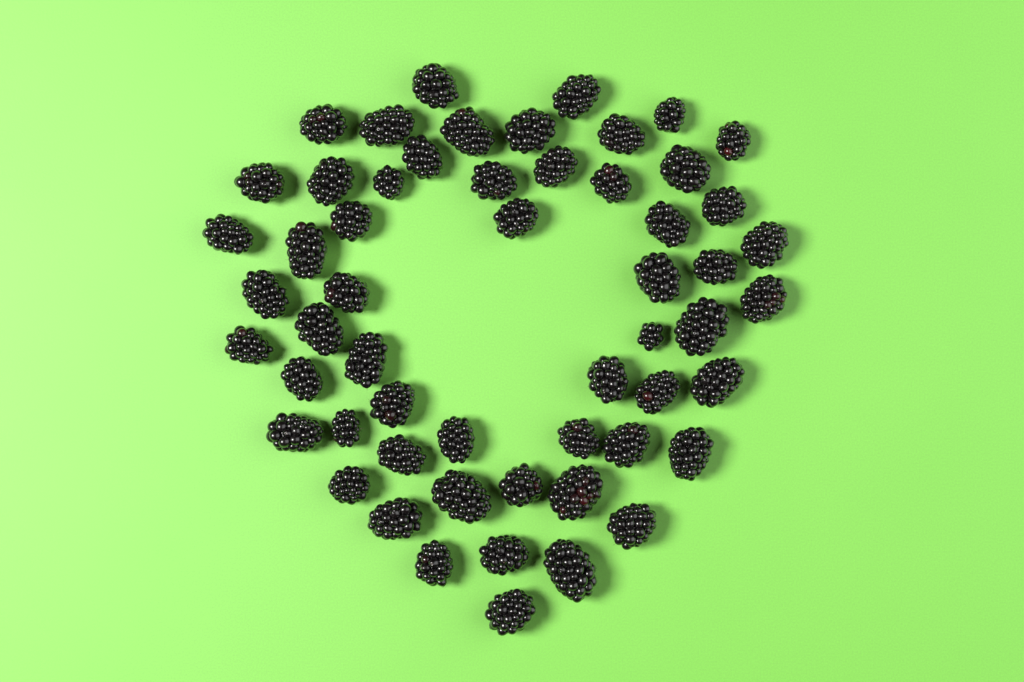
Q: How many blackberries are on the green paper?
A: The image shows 56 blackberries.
